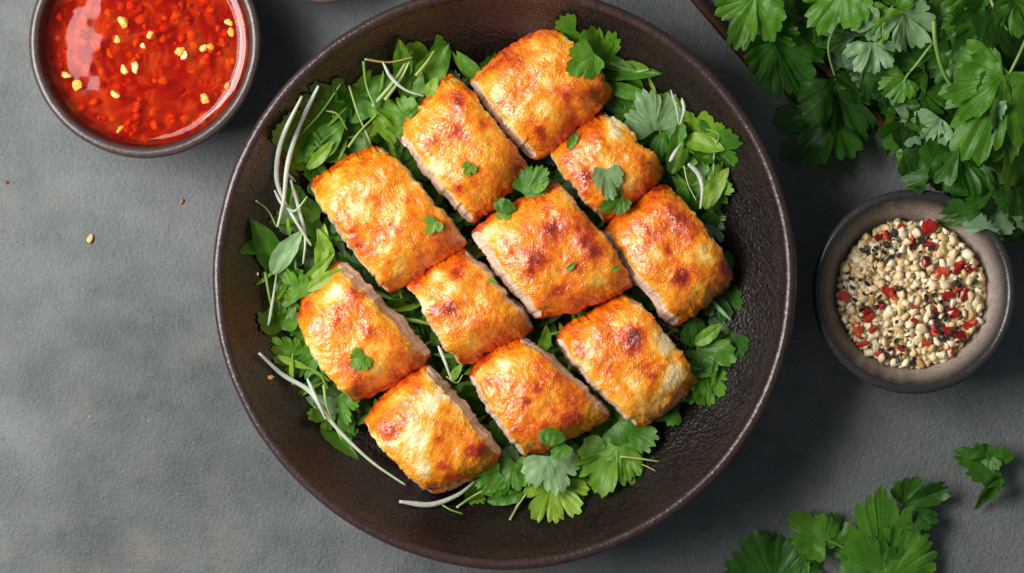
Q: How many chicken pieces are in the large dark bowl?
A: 11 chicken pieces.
